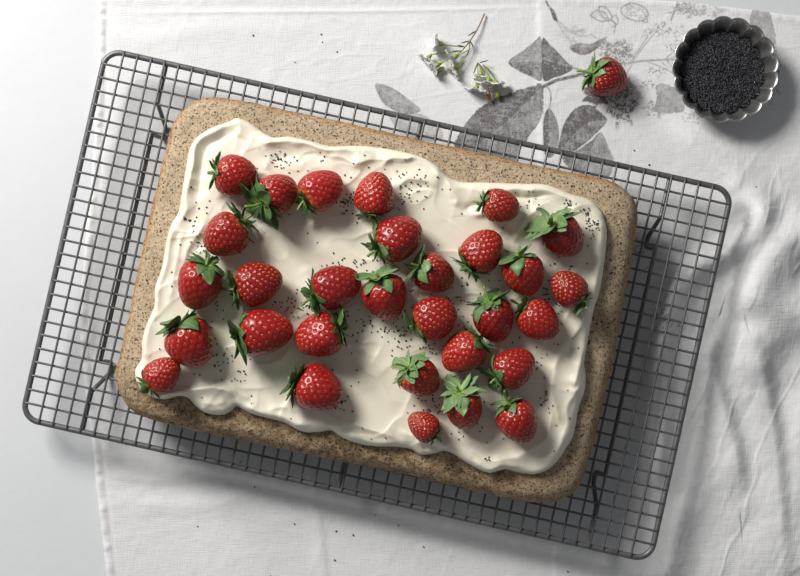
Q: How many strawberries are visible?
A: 31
